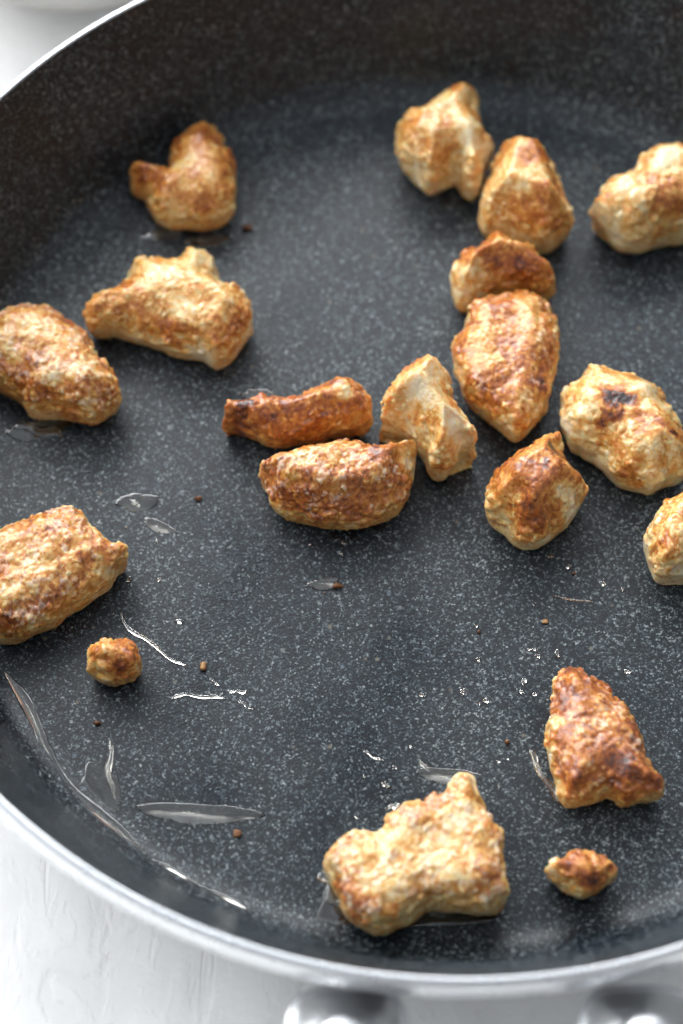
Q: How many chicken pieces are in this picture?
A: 19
